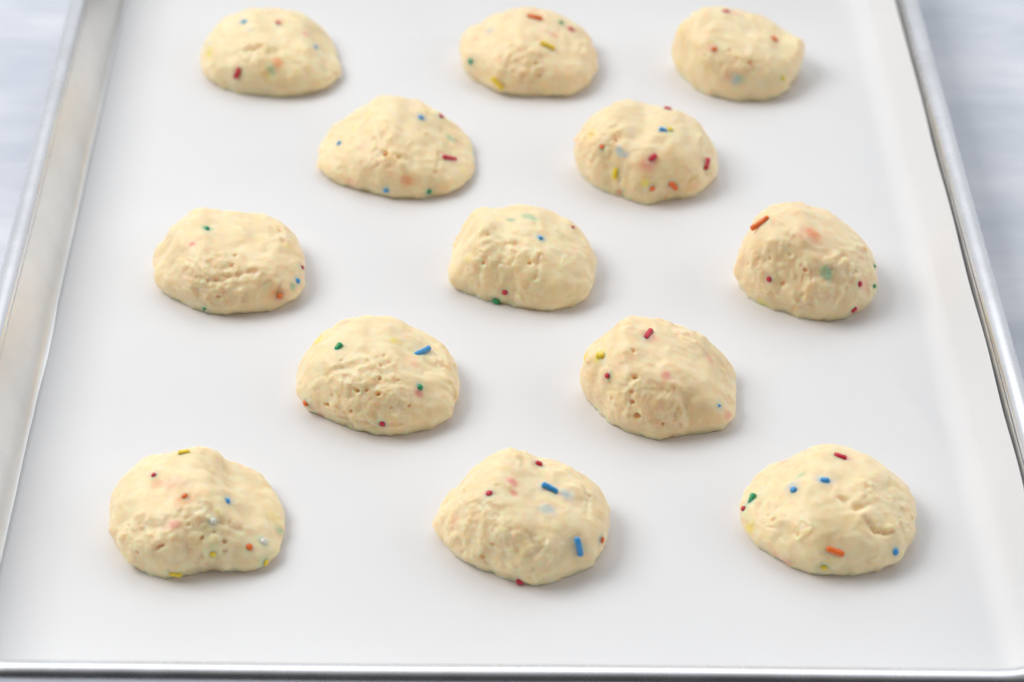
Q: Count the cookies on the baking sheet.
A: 13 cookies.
